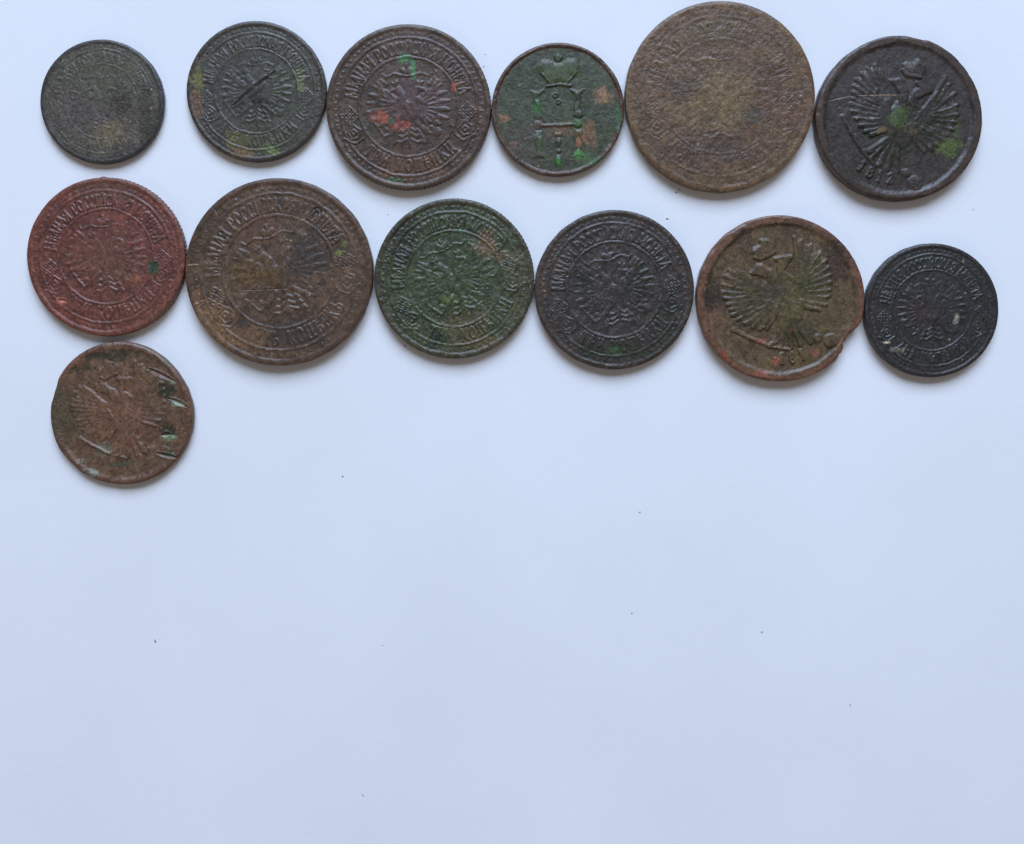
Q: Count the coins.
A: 13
